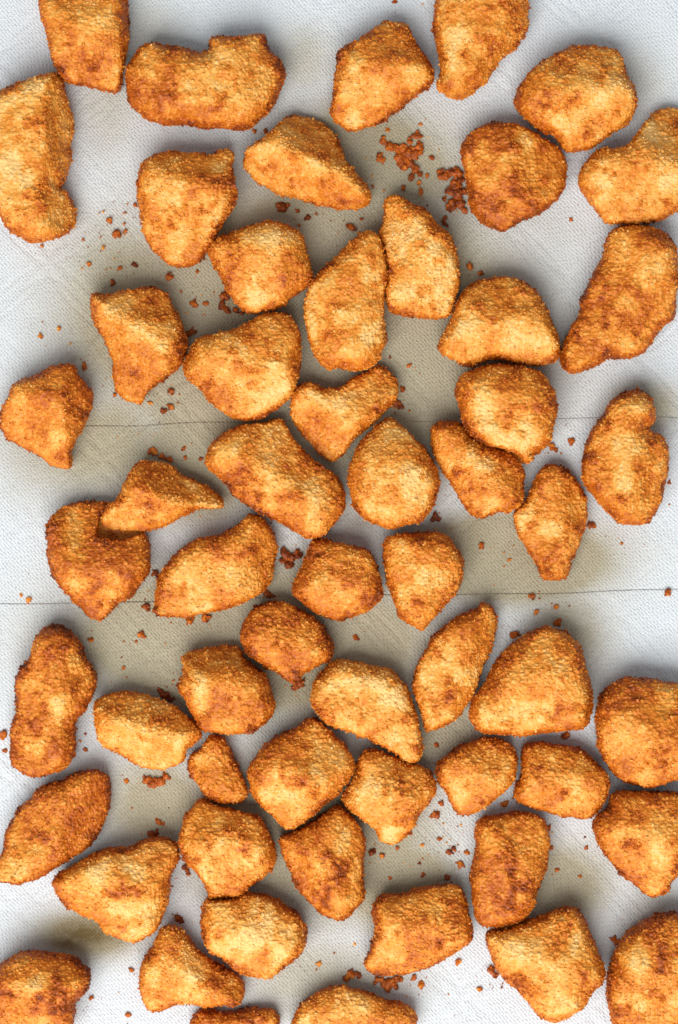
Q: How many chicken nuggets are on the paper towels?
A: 57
